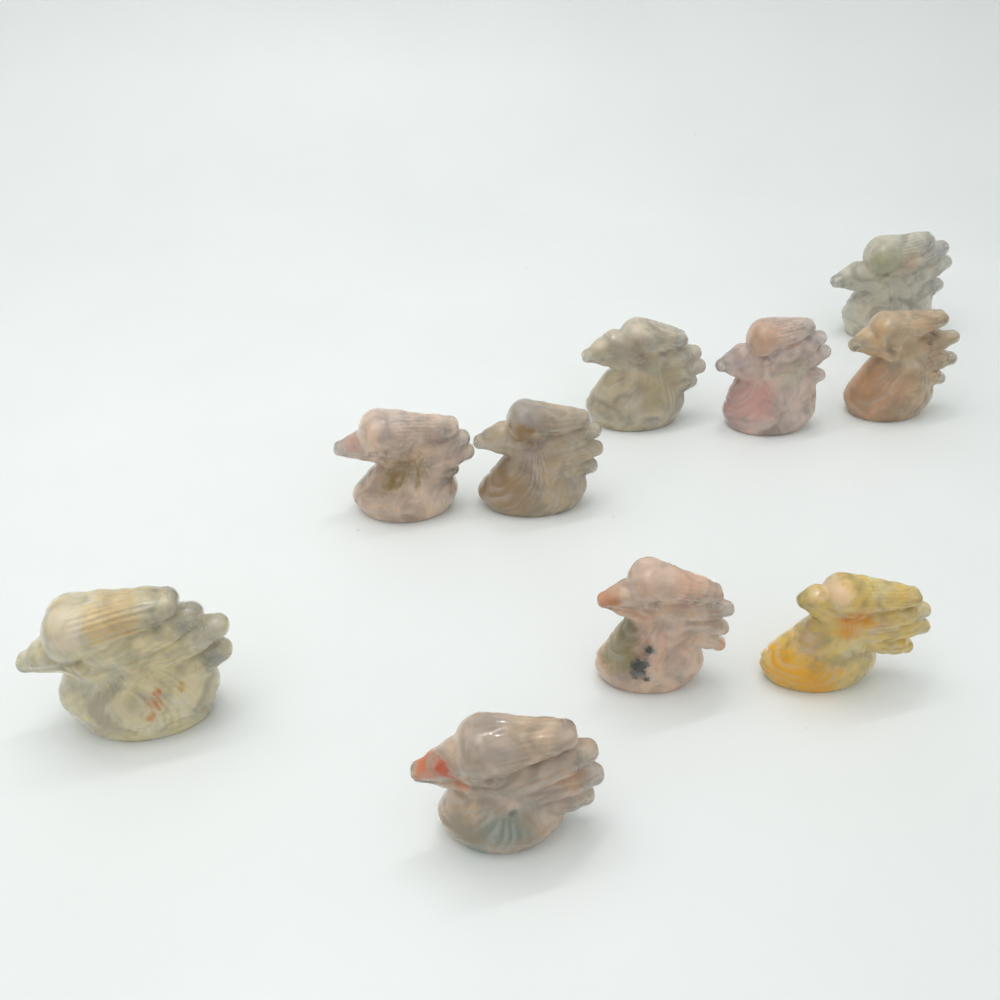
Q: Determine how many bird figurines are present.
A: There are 10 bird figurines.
